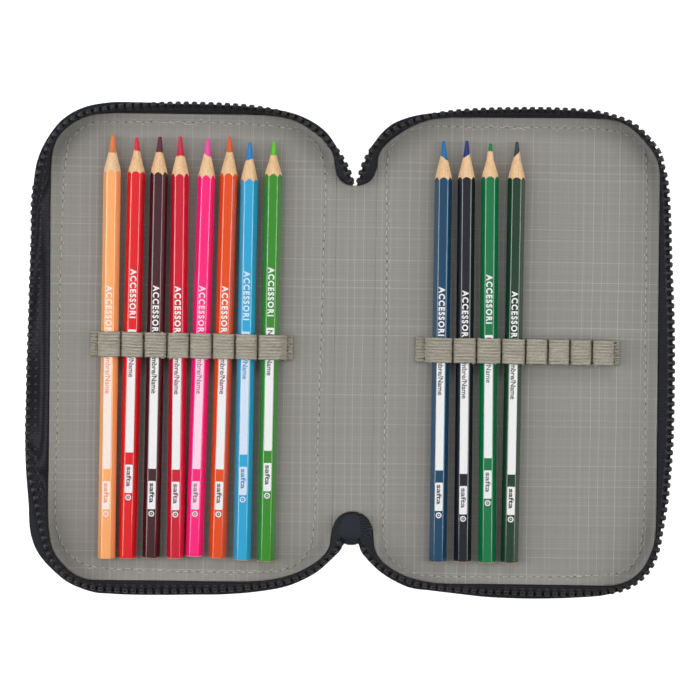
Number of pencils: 12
